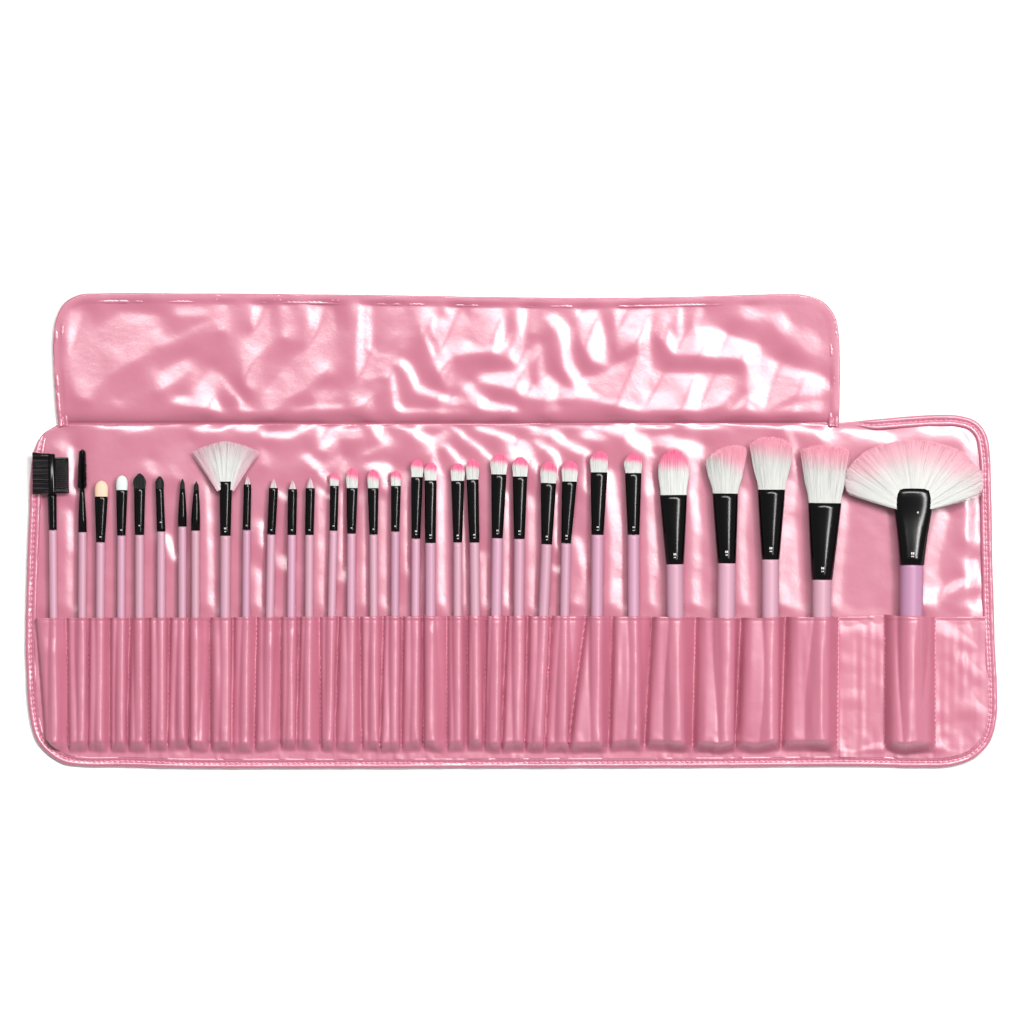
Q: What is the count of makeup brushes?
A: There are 32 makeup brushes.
